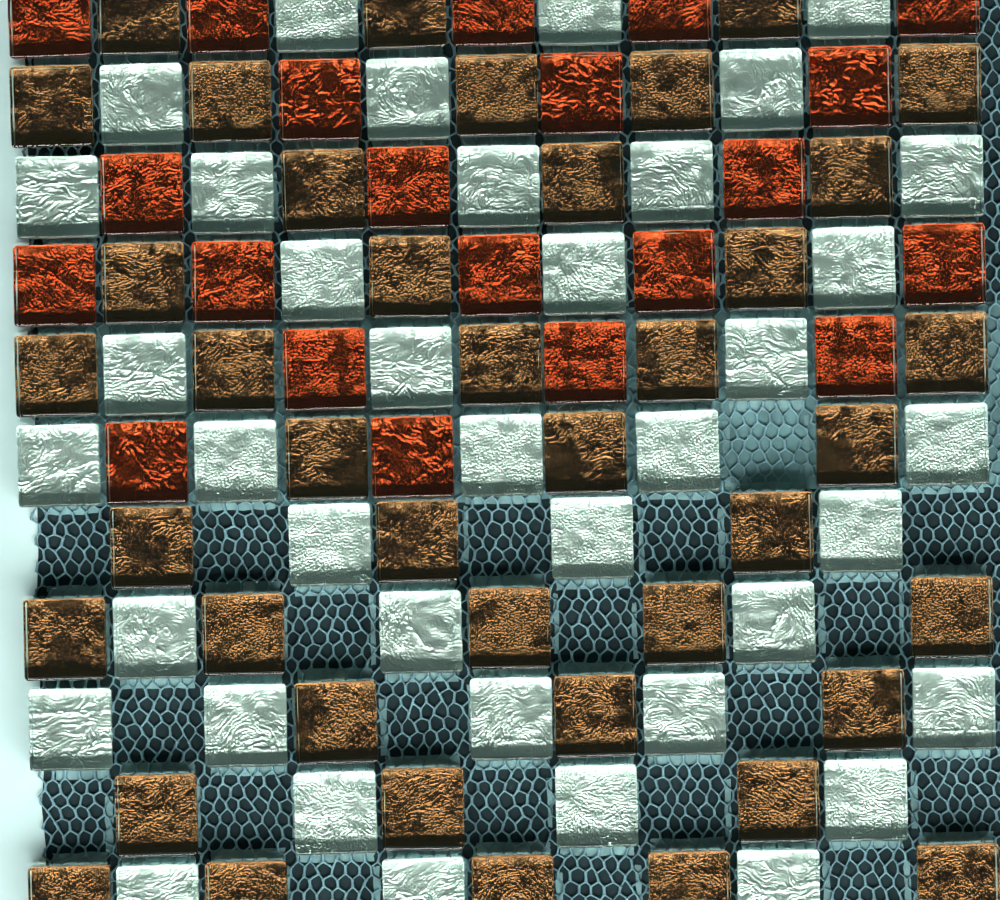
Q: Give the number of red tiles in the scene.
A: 21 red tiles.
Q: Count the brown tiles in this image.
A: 41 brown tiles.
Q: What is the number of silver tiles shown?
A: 39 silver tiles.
